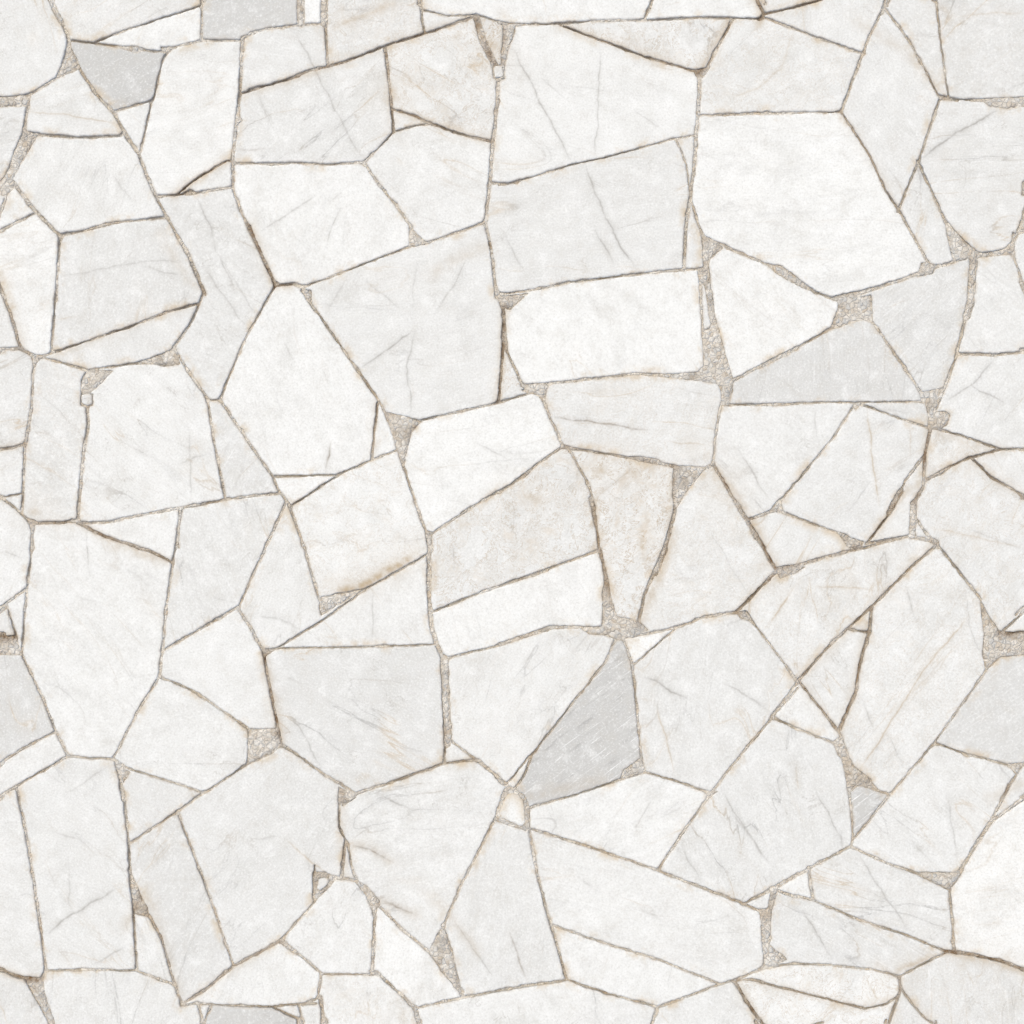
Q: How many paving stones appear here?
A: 144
